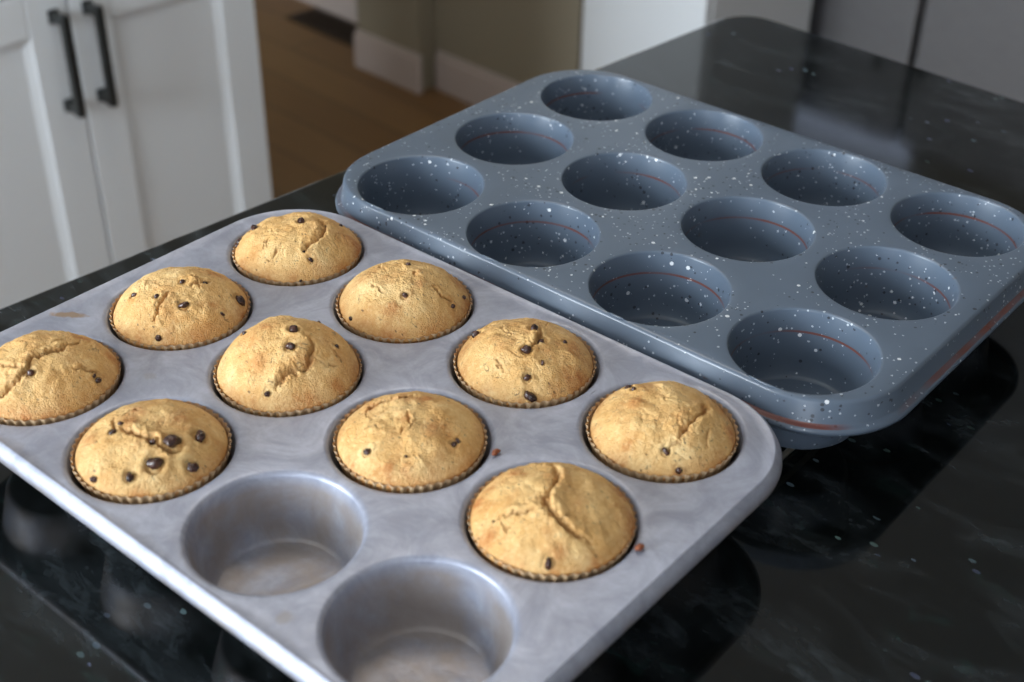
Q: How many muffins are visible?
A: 10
